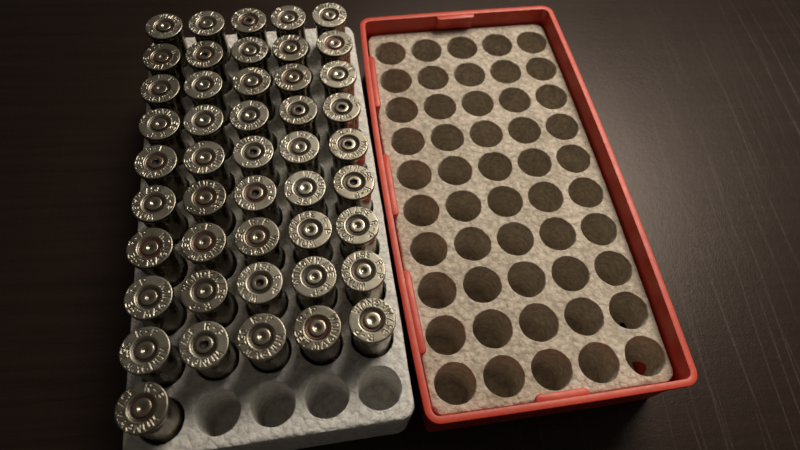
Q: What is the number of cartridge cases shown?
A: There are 46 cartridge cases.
